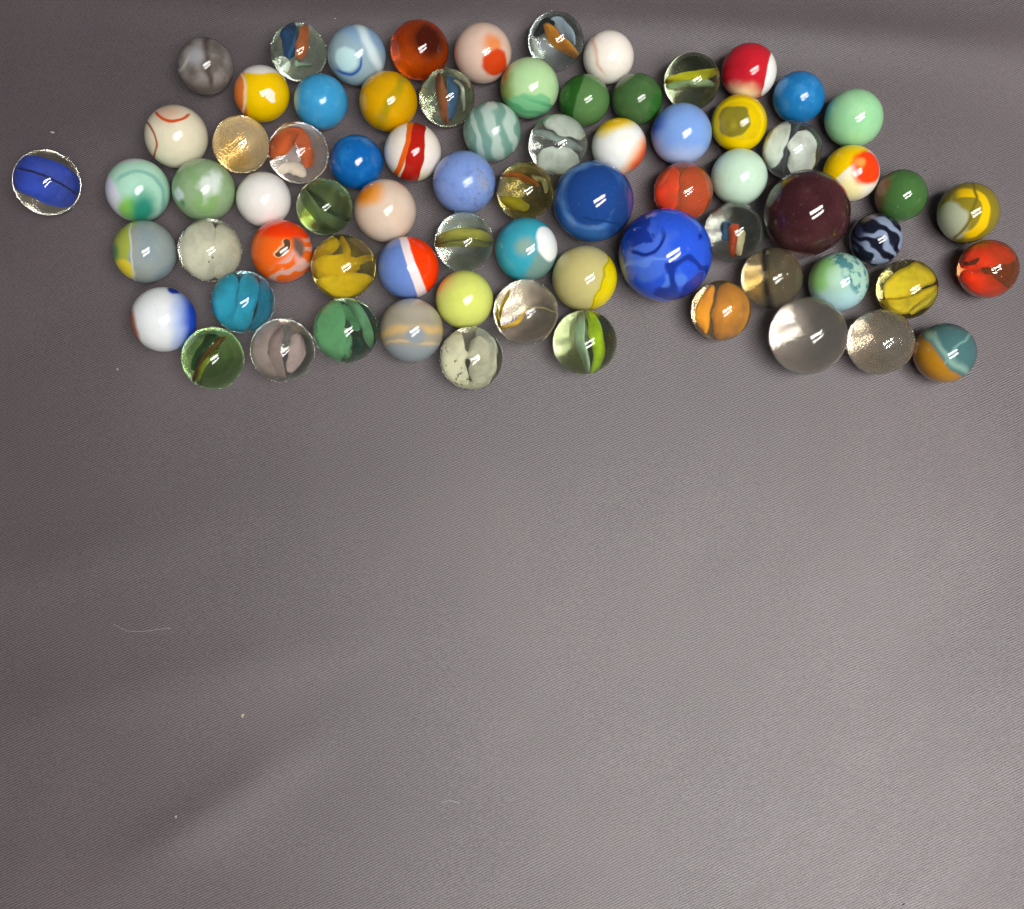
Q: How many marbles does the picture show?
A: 73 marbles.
